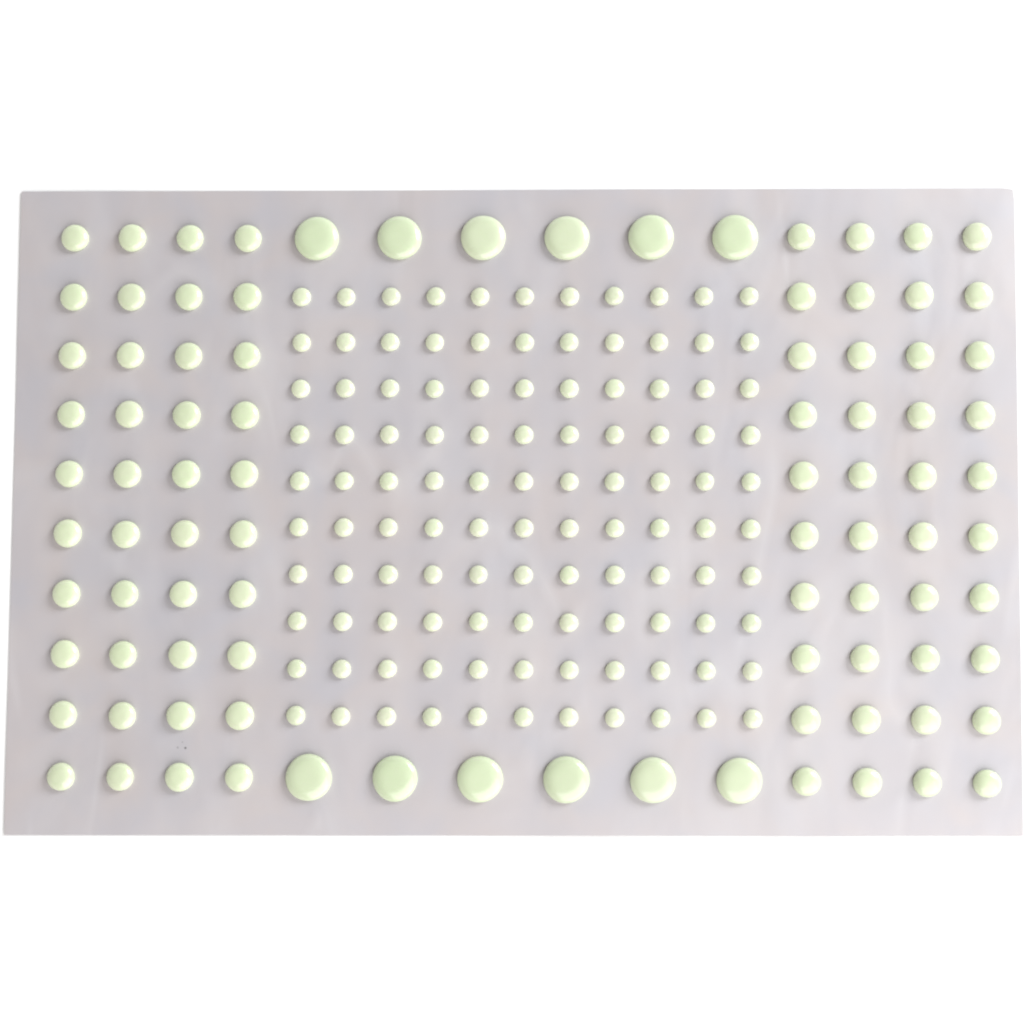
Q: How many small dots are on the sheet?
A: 110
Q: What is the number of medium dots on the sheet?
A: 80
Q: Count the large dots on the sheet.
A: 12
